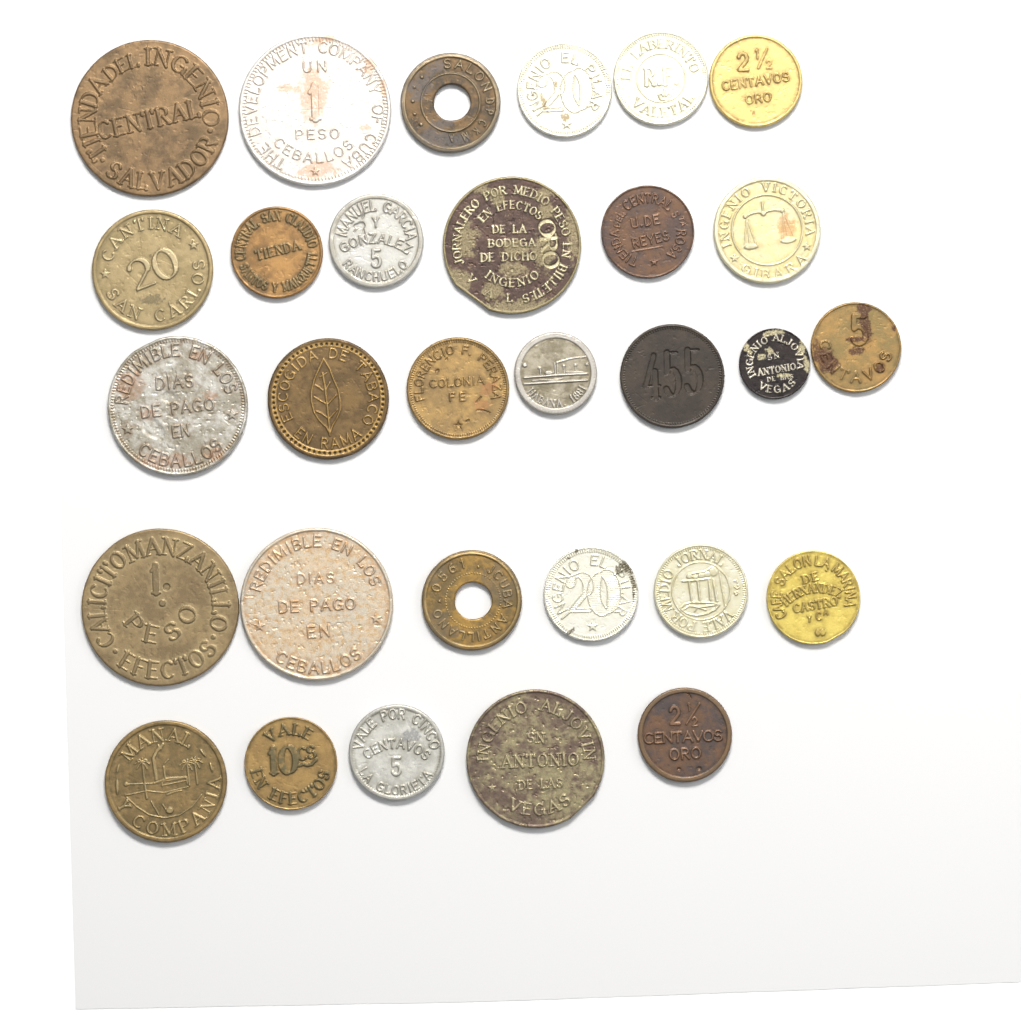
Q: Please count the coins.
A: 30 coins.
